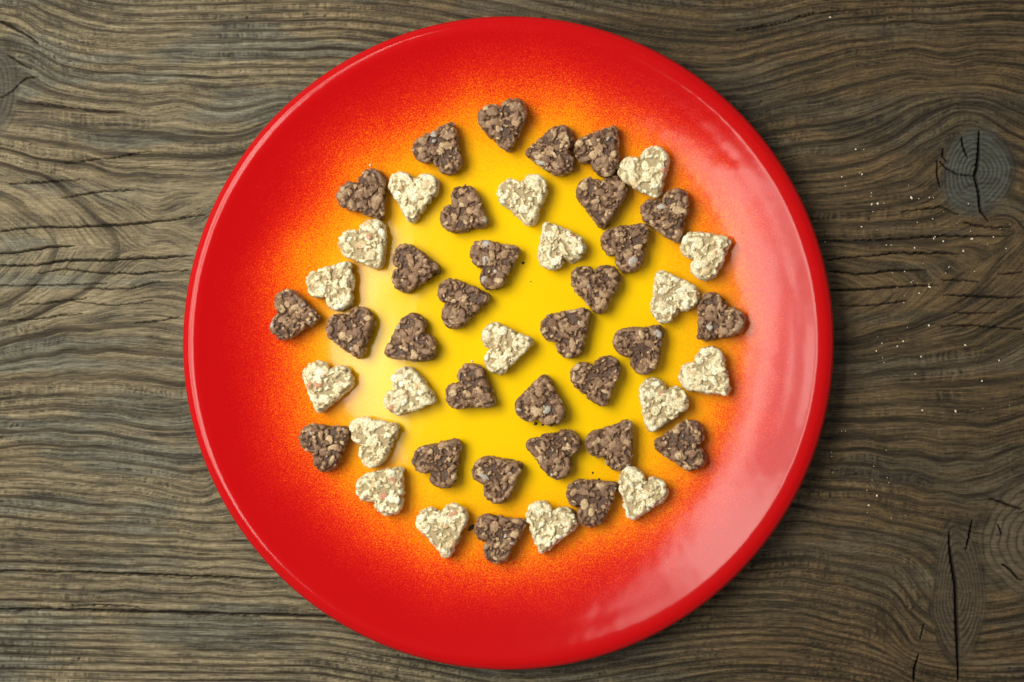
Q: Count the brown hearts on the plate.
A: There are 30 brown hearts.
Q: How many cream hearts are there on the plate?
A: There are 18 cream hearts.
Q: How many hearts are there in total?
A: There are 48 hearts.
